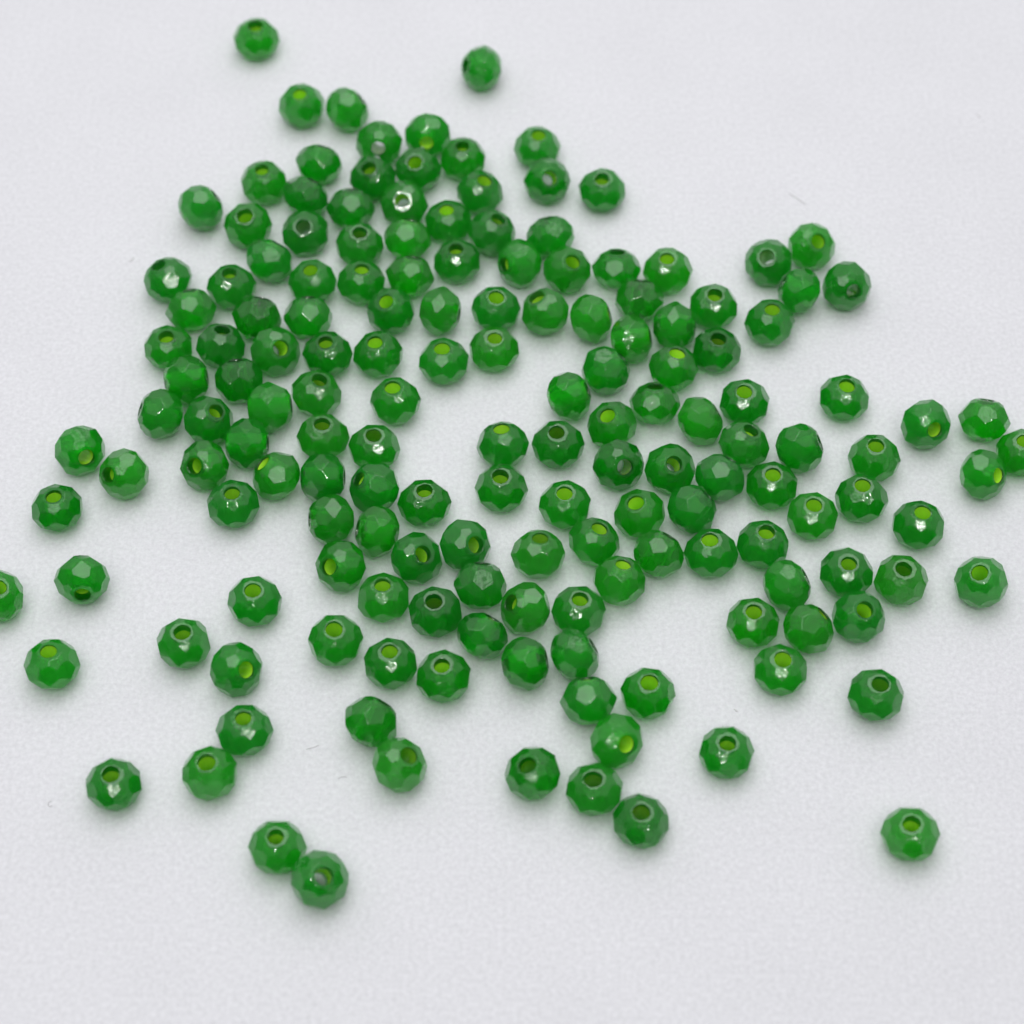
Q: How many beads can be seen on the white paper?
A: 161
